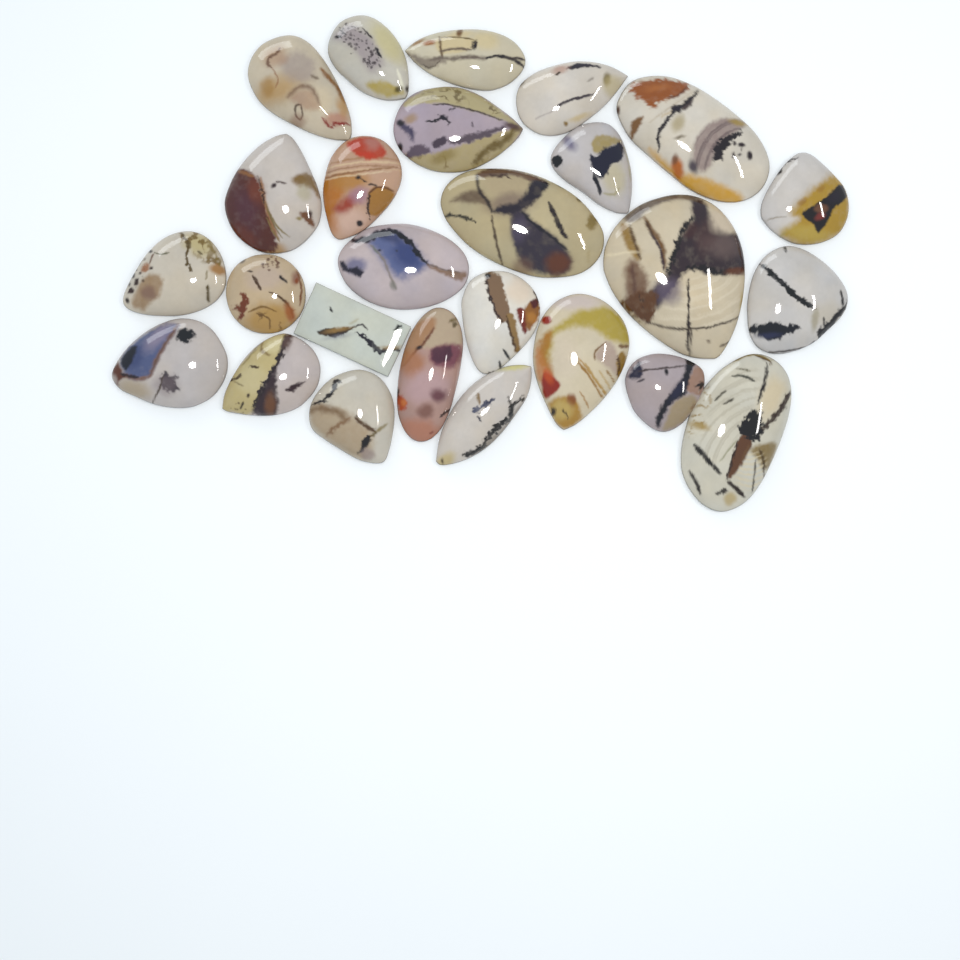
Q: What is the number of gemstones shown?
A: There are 26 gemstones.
